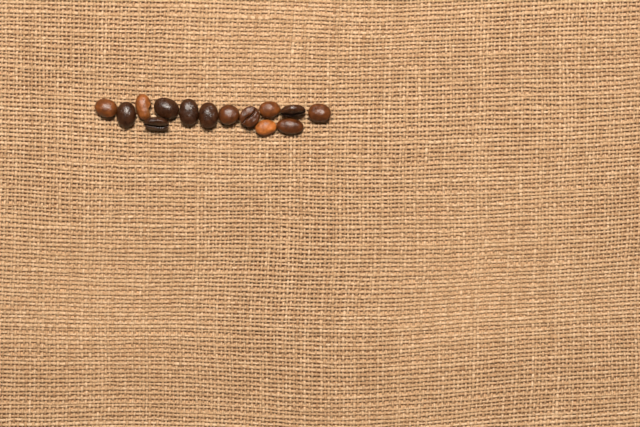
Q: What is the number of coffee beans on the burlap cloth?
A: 14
